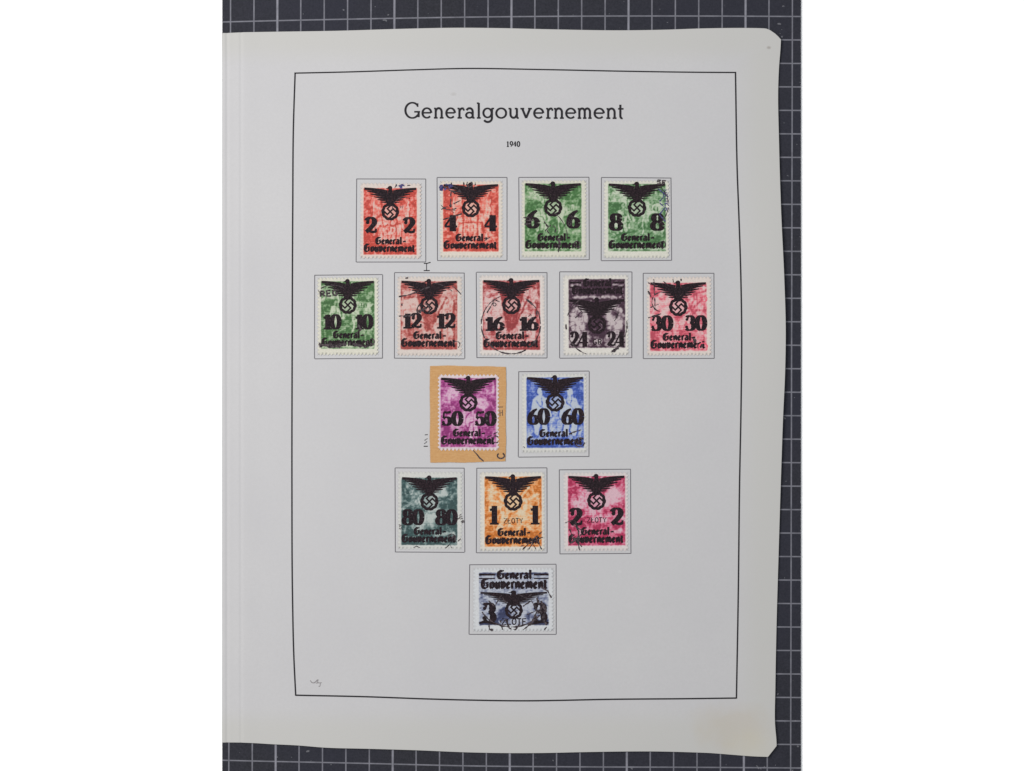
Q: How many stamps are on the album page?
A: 15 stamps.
